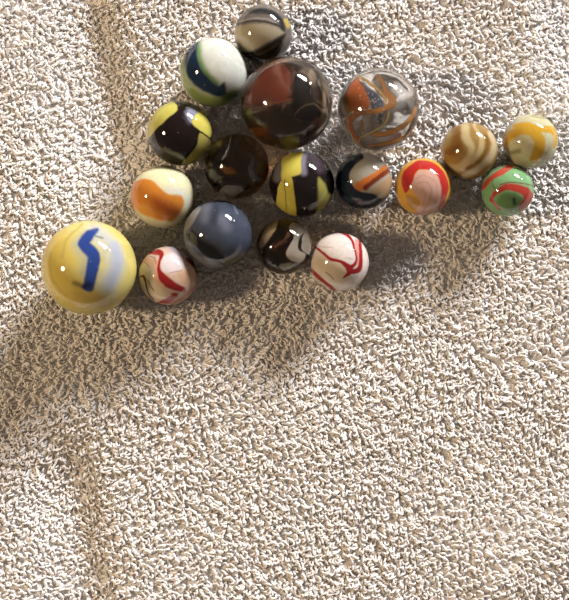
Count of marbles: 18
